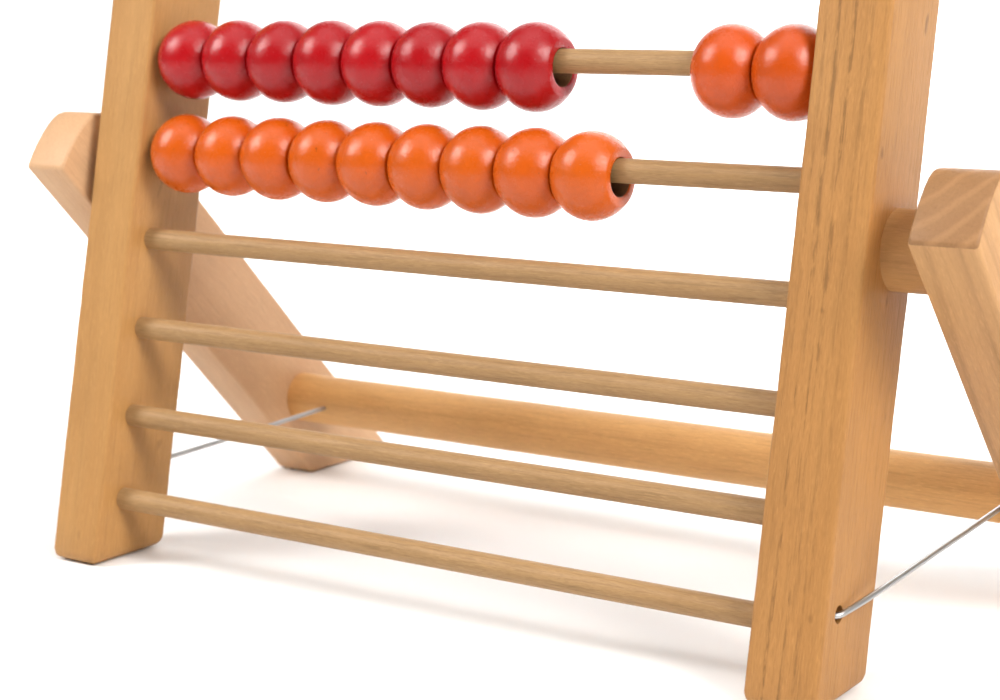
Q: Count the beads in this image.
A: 19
